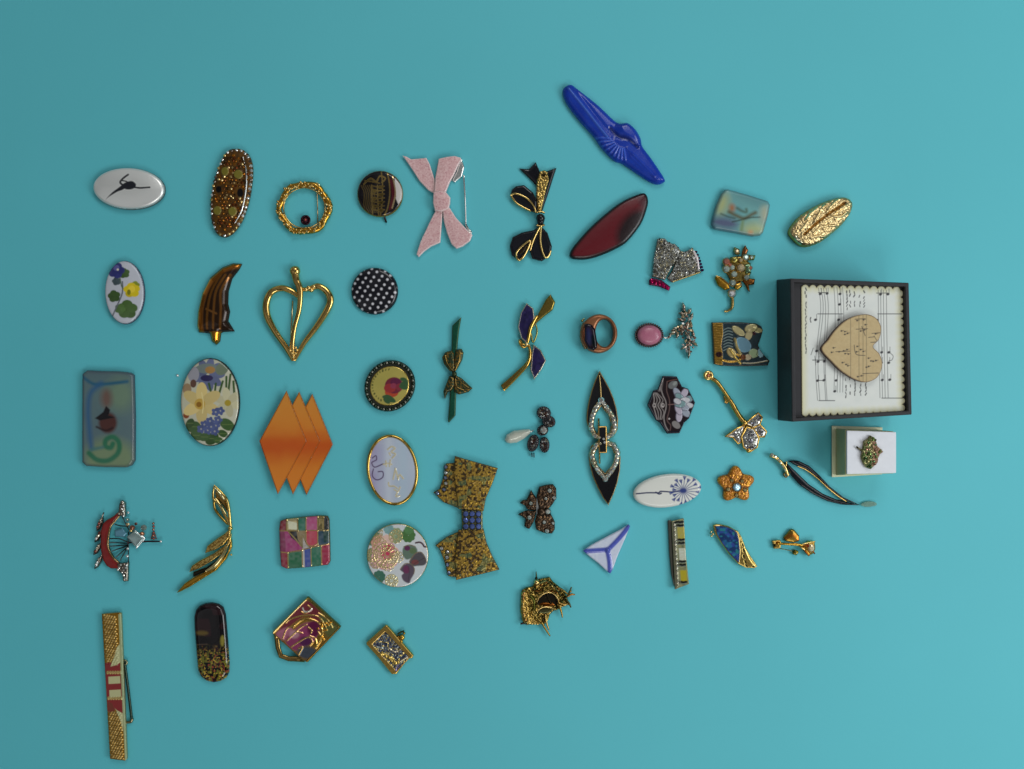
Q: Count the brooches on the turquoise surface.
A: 49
